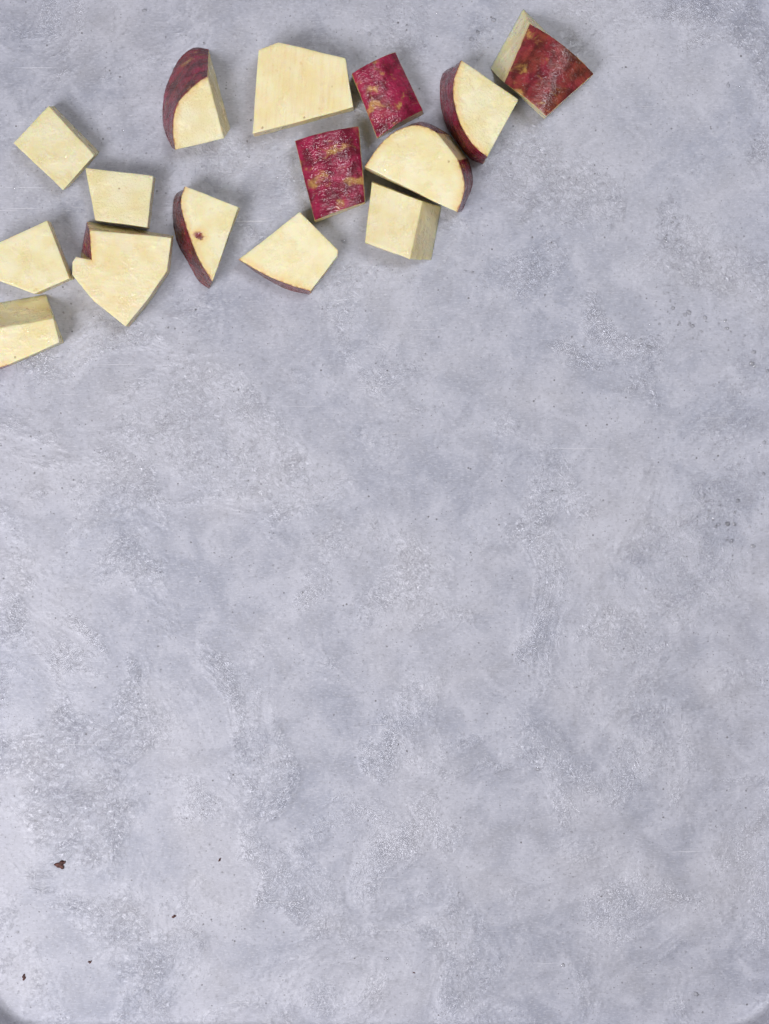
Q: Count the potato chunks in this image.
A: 15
